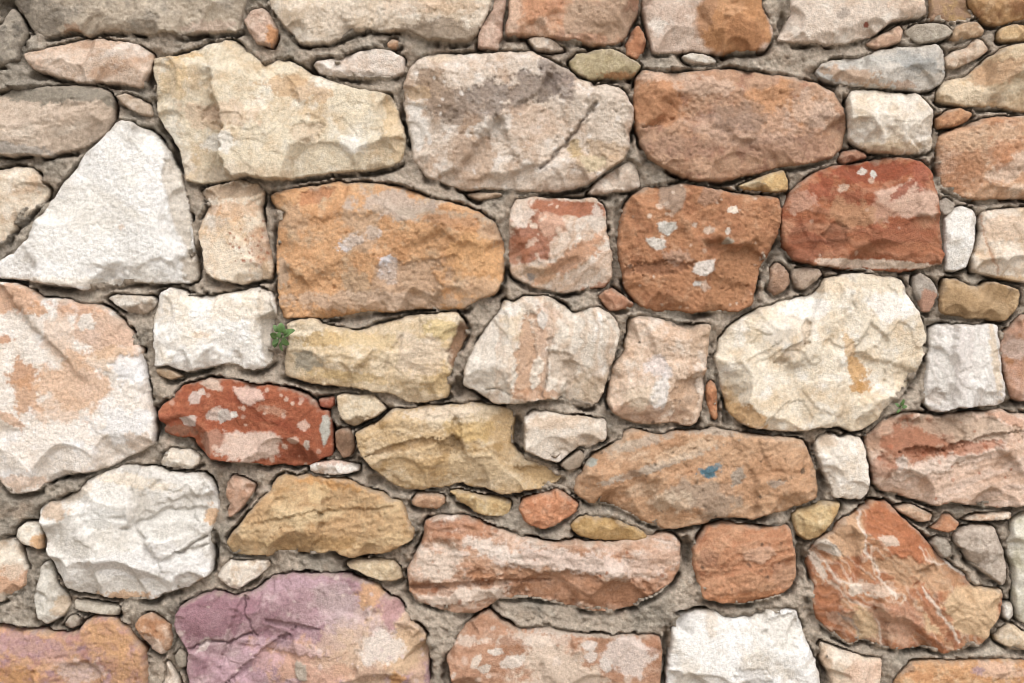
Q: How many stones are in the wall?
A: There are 109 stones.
